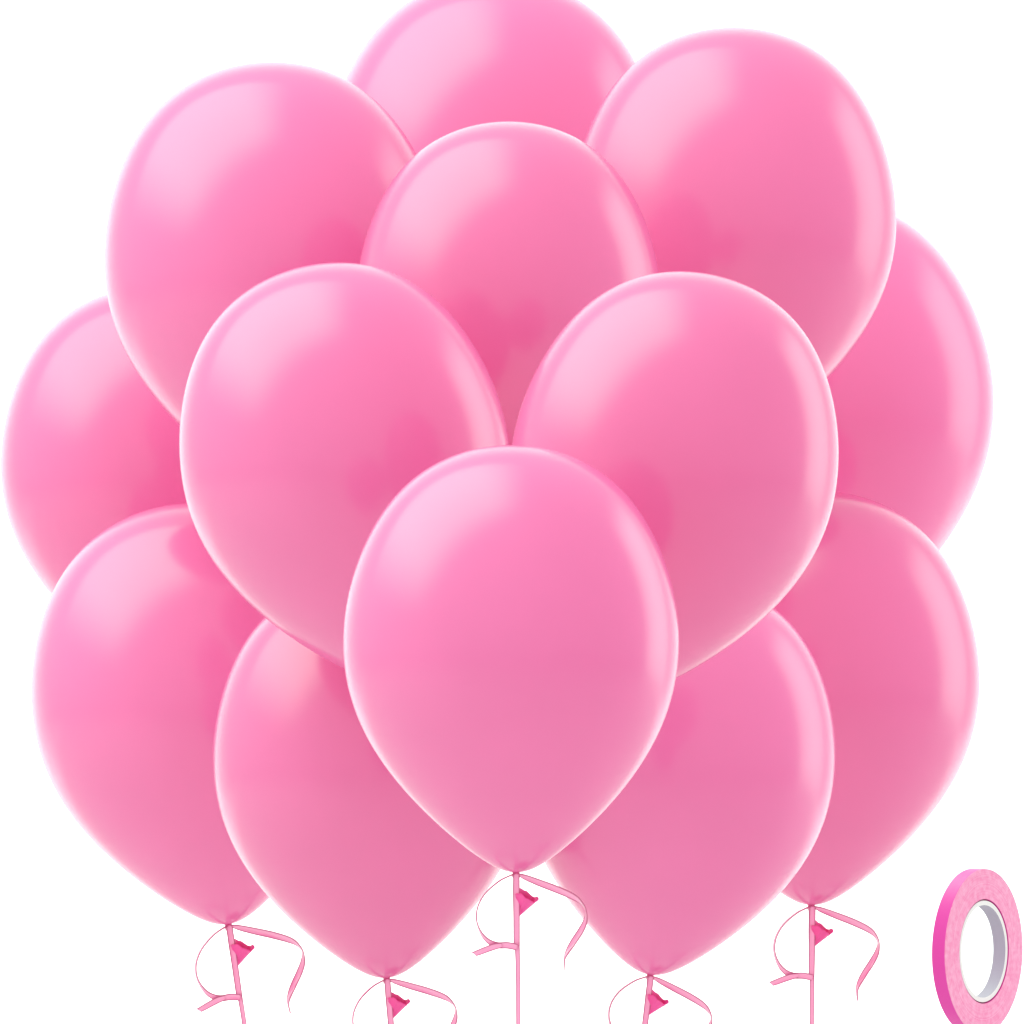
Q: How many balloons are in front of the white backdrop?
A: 13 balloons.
